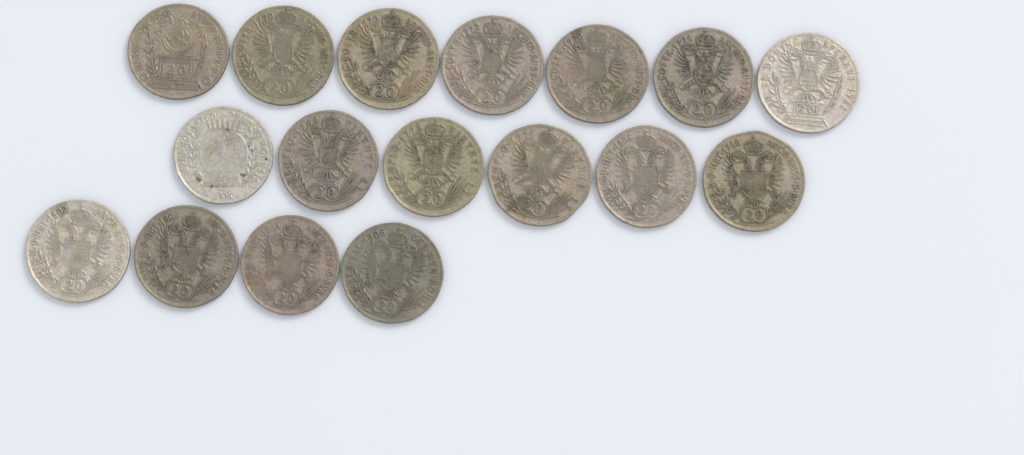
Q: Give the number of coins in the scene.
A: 17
